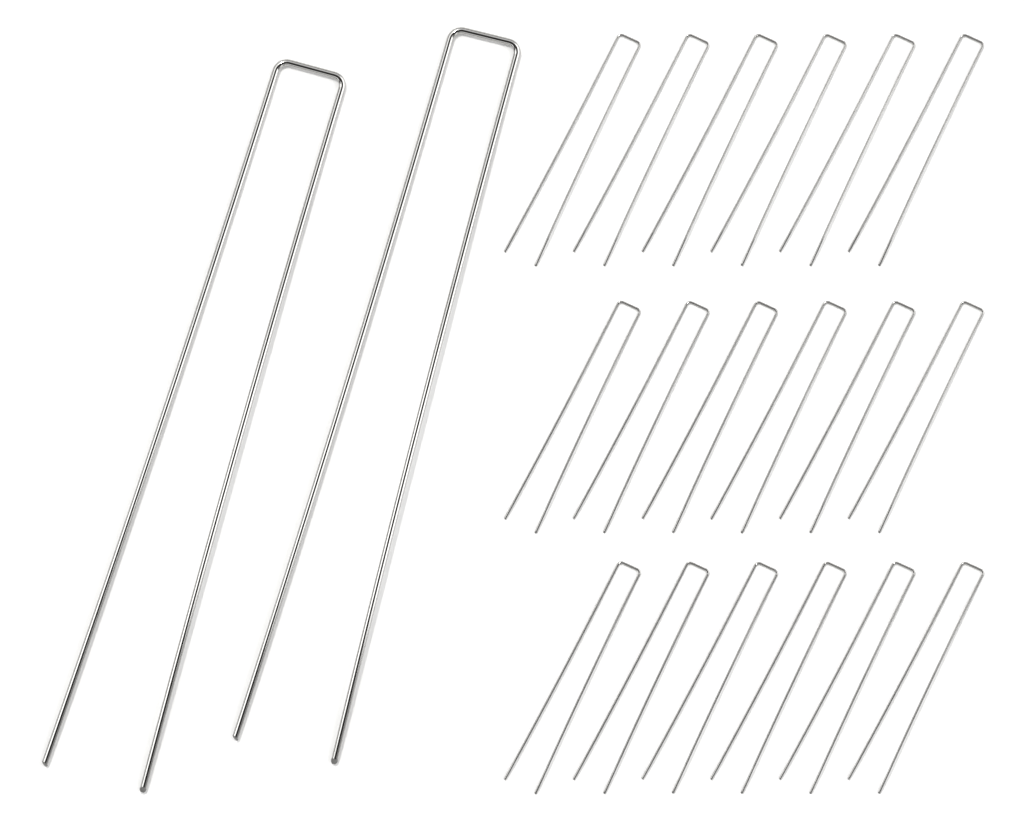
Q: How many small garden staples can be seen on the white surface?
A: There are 18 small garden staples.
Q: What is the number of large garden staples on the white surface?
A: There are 2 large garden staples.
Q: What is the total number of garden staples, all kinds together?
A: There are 20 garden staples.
